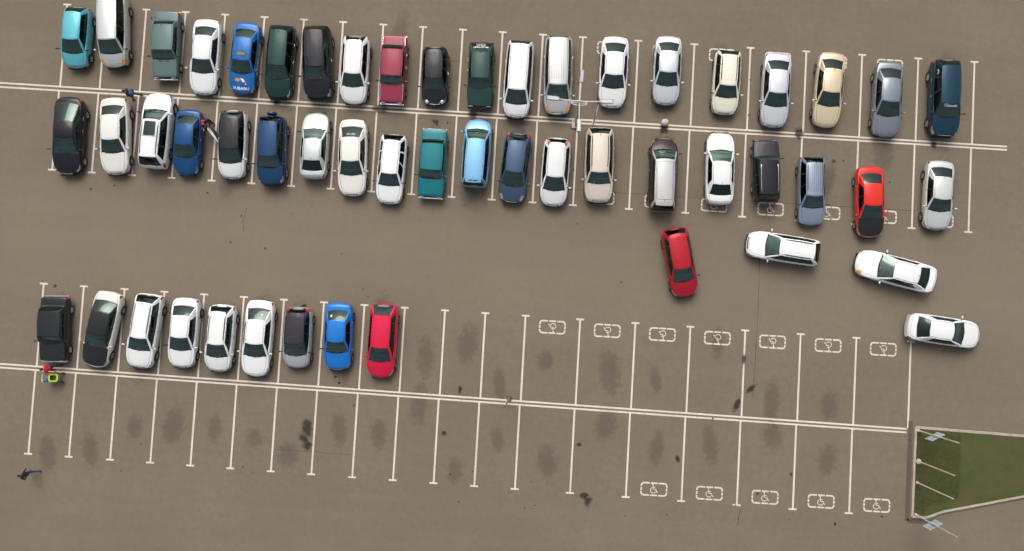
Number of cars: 53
